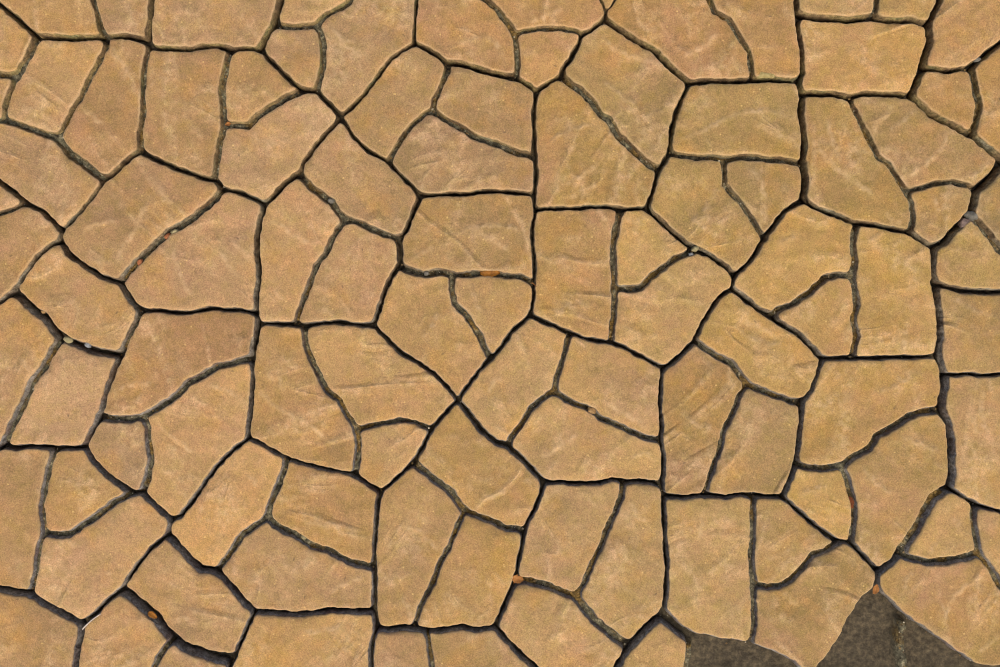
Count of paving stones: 101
